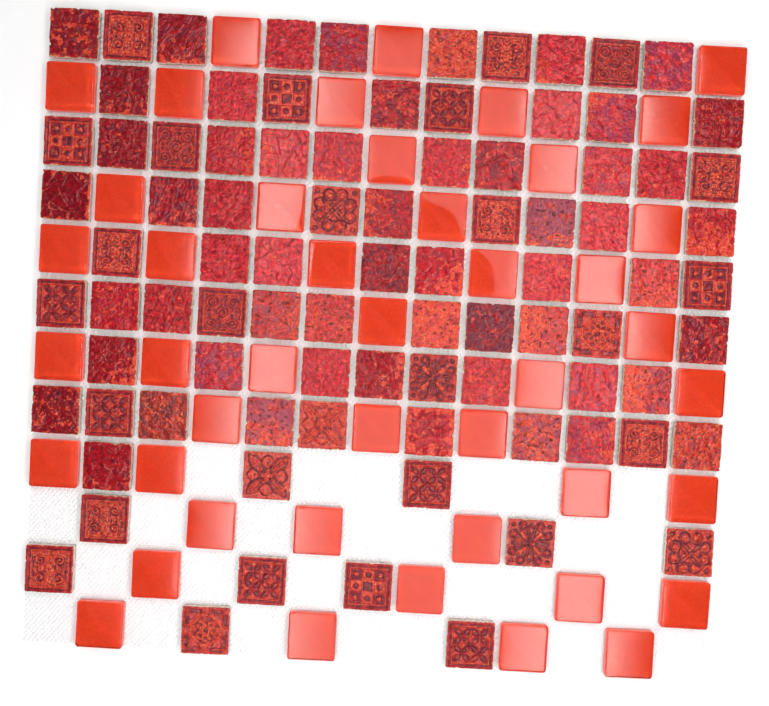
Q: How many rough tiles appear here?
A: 57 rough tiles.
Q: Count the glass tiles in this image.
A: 44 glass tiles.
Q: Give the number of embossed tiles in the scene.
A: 29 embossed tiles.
